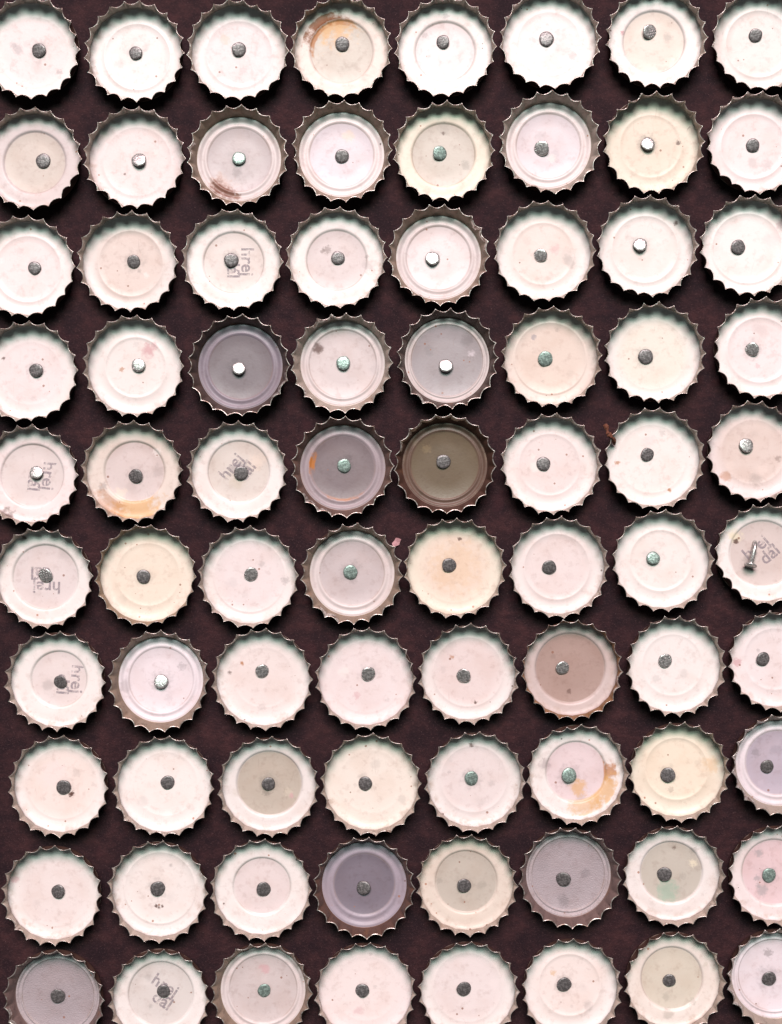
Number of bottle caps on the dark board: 80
